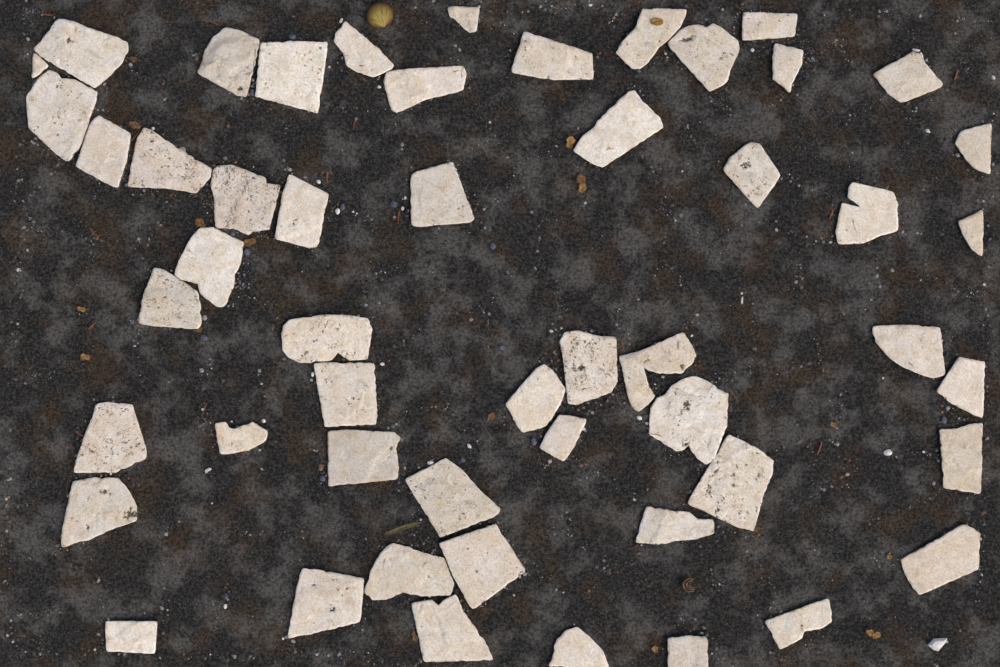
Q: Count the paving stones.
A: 52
